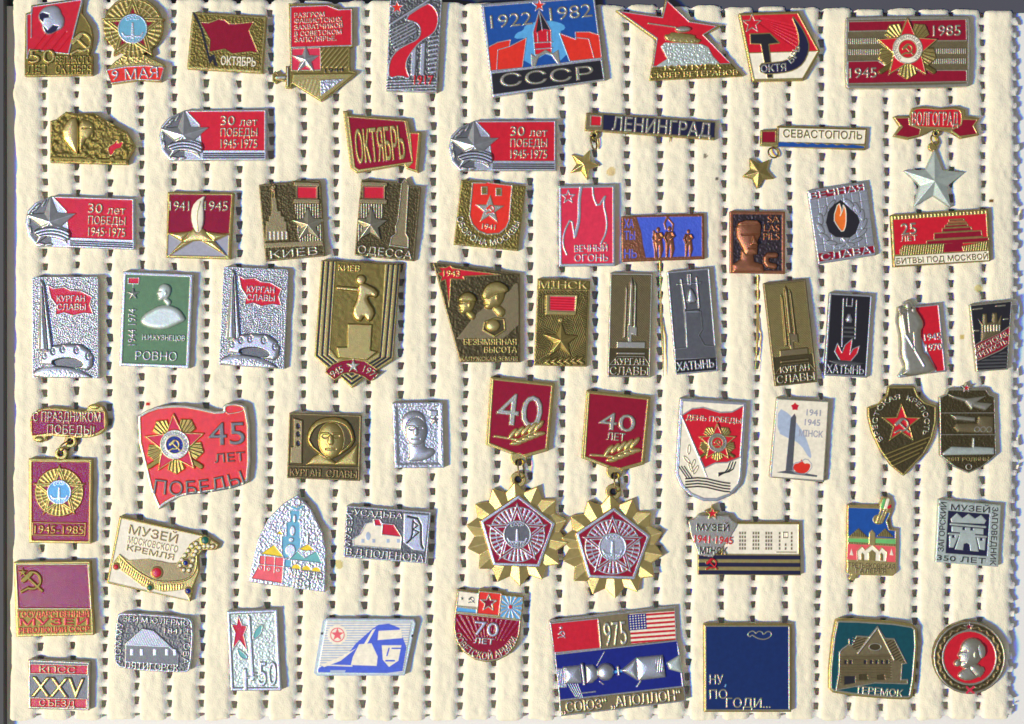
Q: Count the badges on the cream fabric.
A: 64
